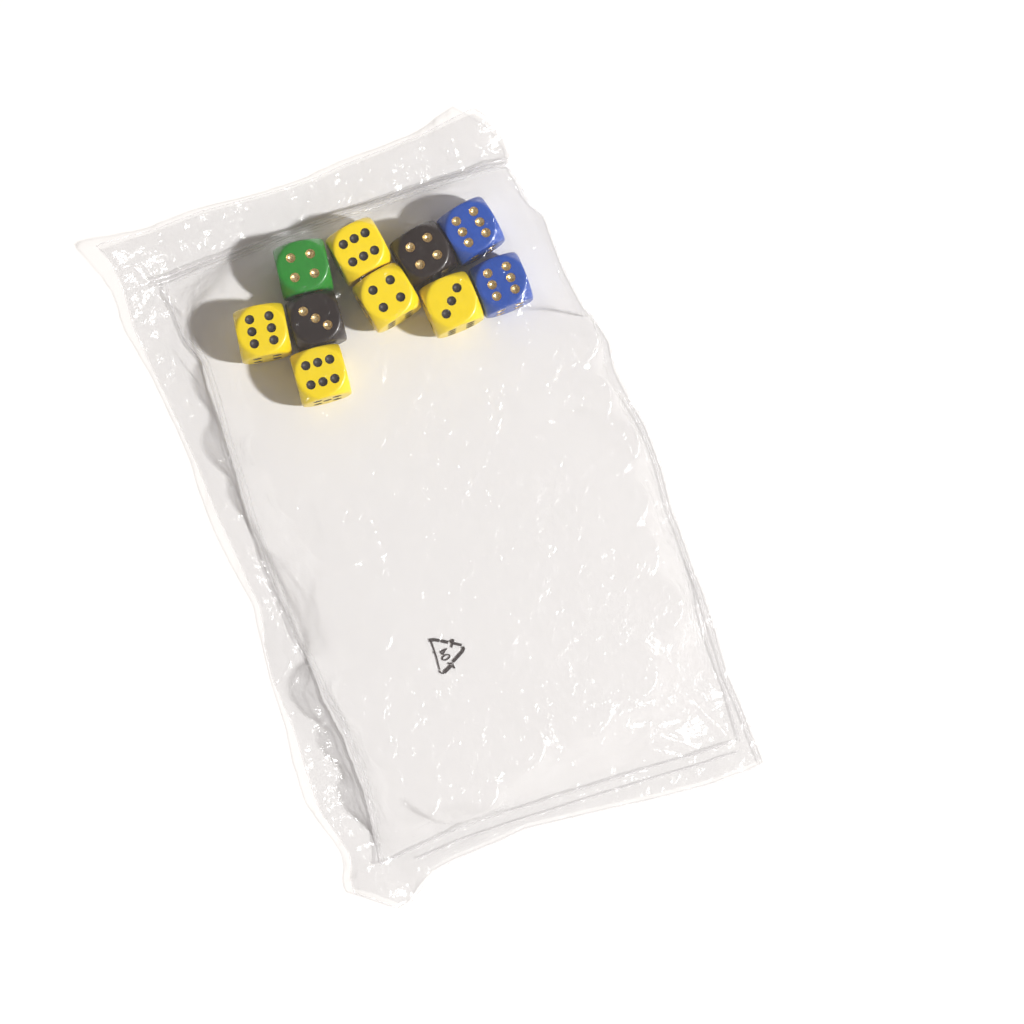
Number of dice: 10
